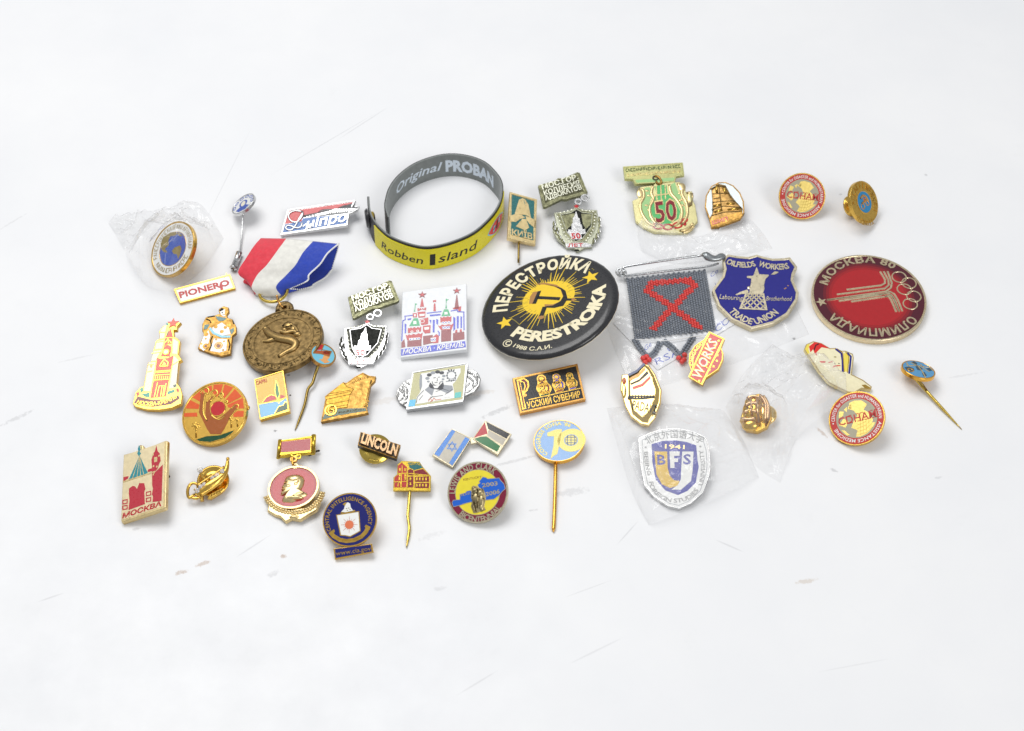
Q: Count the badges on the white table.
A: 39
